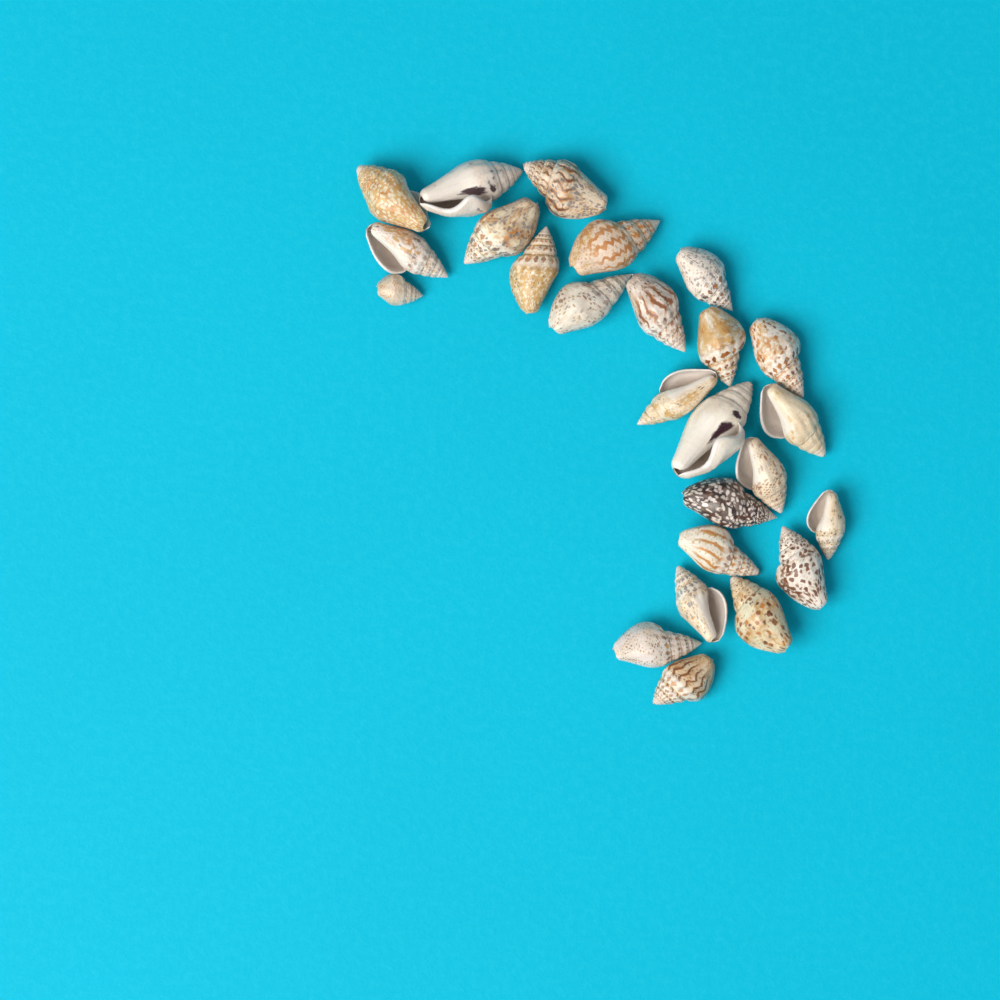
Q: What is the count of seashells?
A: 25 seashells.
